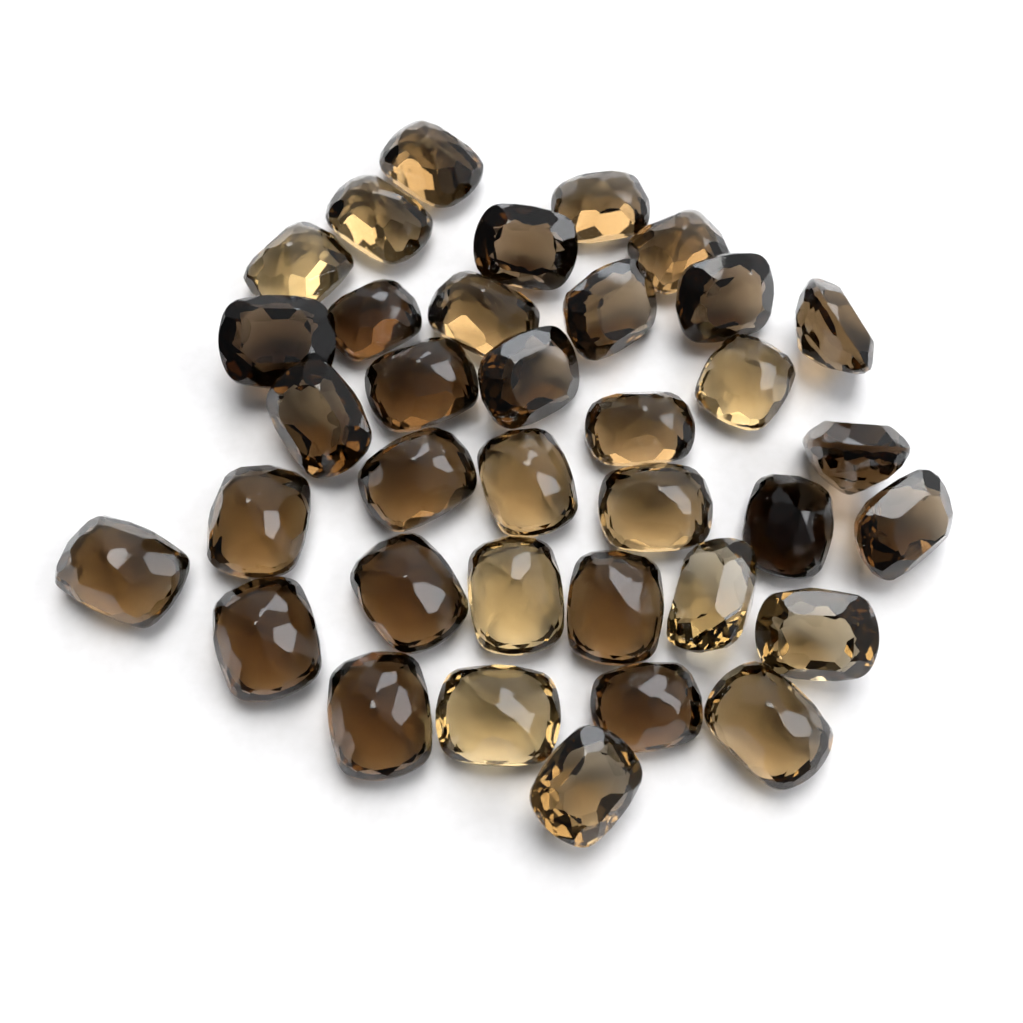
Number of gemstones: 36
